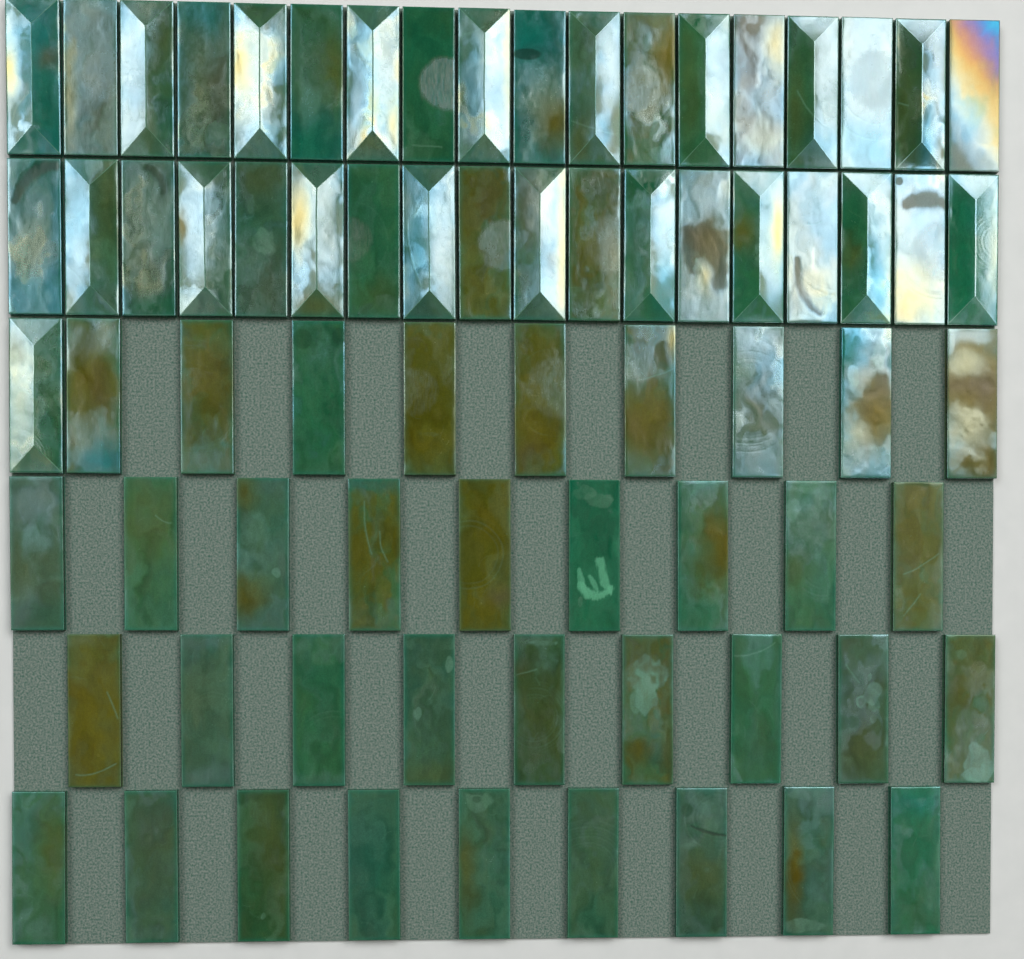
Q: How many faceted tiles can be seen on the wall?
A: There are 19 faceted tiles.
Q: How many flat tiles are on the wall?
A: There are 54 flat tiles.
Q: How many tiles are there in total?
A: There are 73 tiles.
